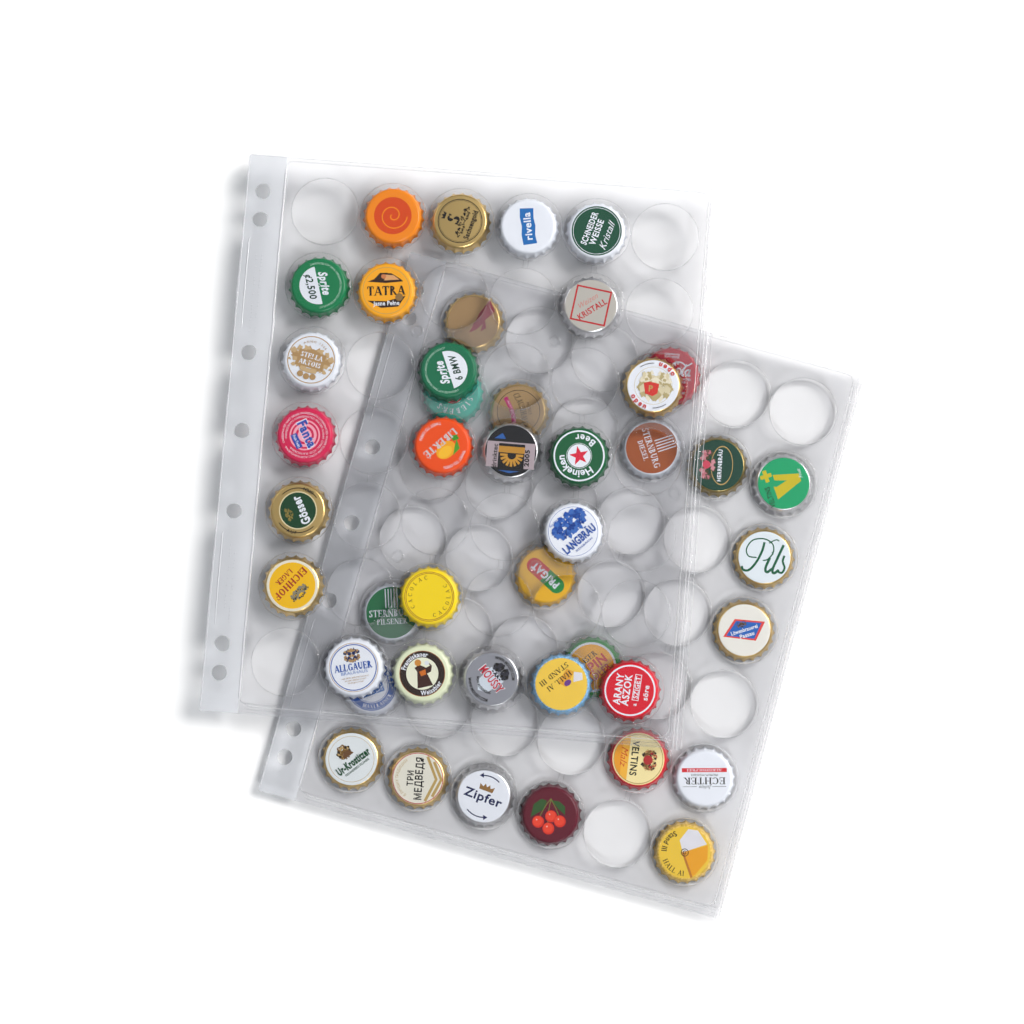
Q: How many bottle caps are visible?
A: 43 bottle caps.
